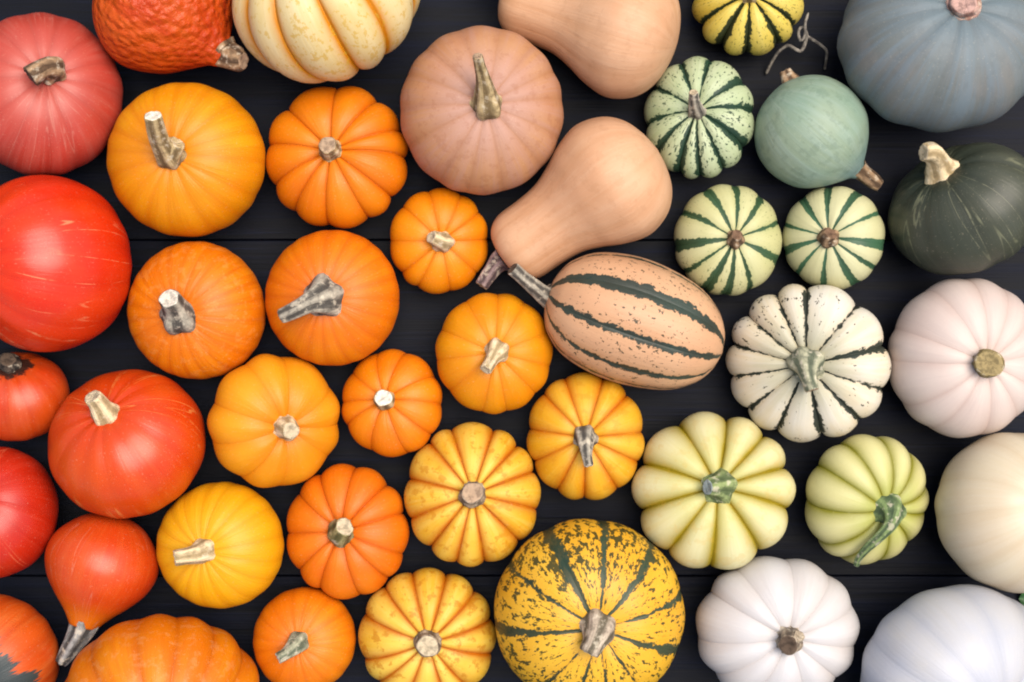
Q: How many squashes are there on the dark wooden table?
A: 43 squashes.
